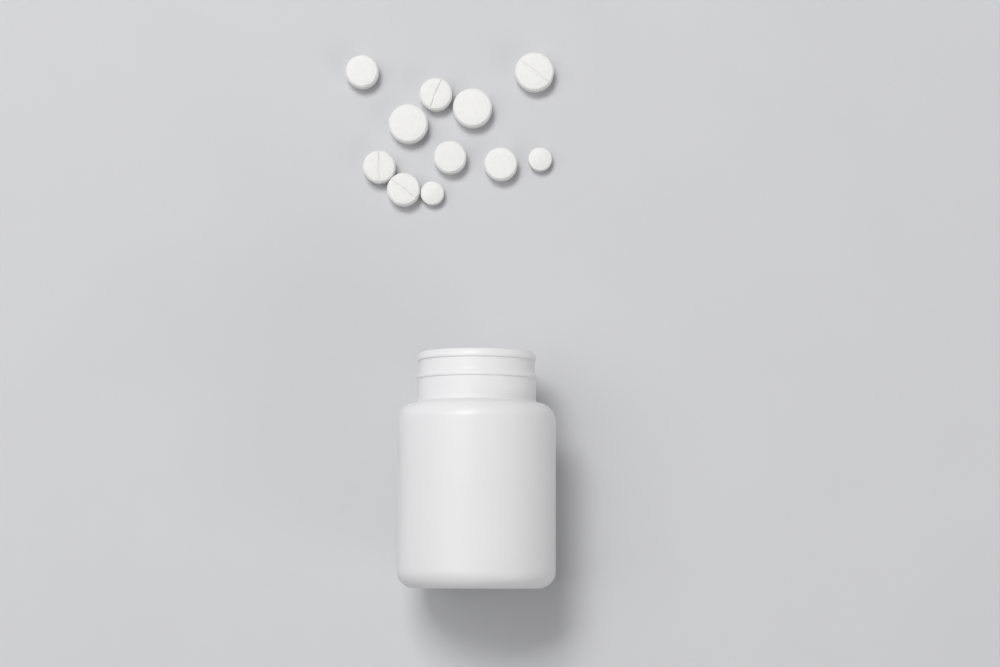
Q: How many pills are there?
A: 11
